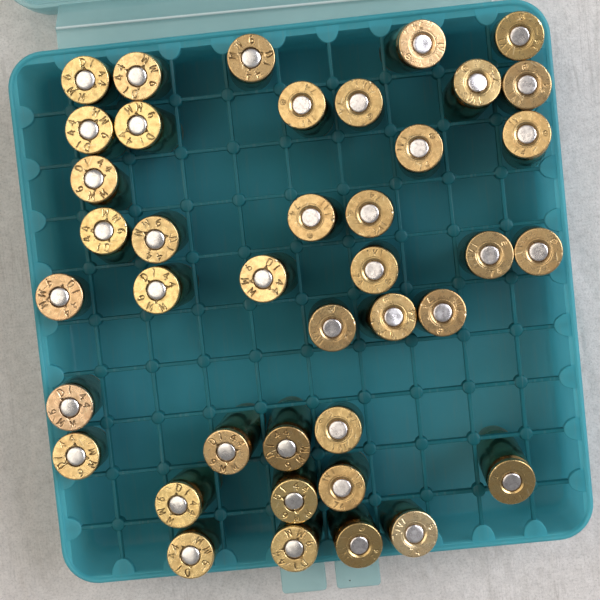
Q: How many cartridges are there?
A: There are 40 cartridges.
